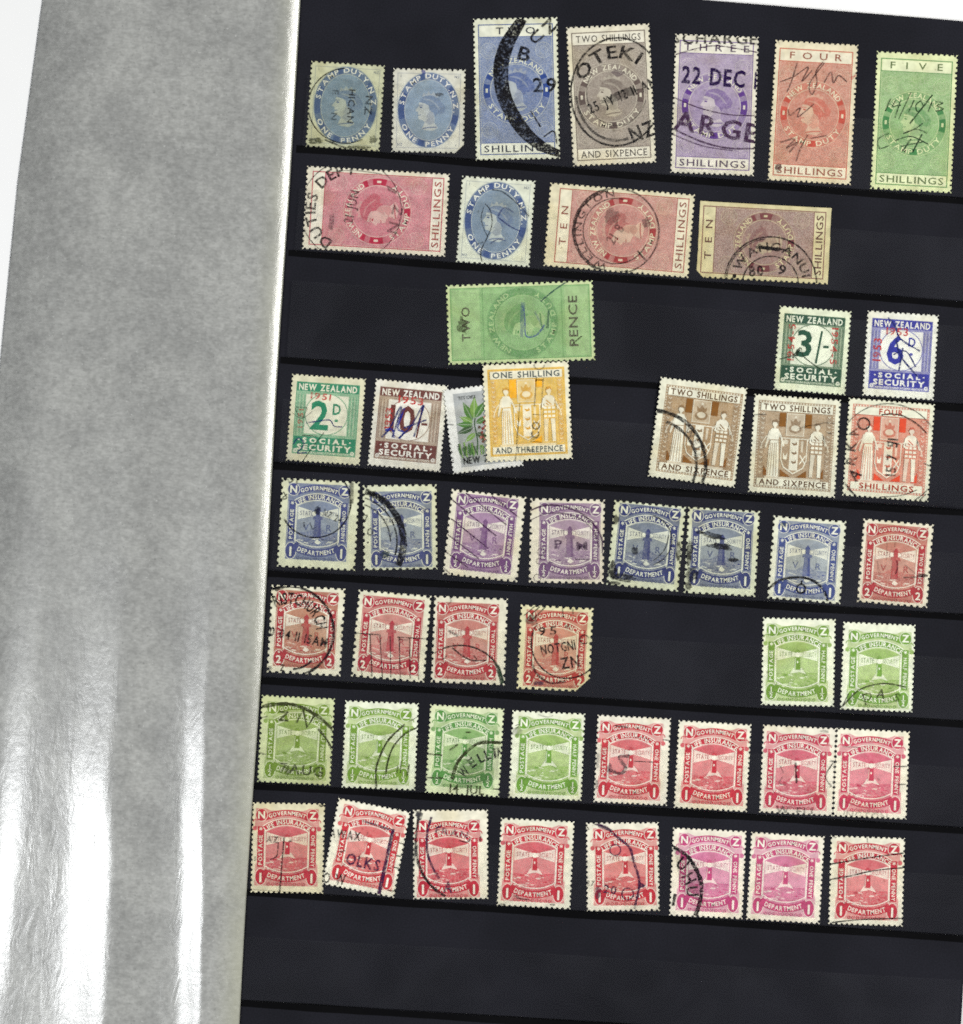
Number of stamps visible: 51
